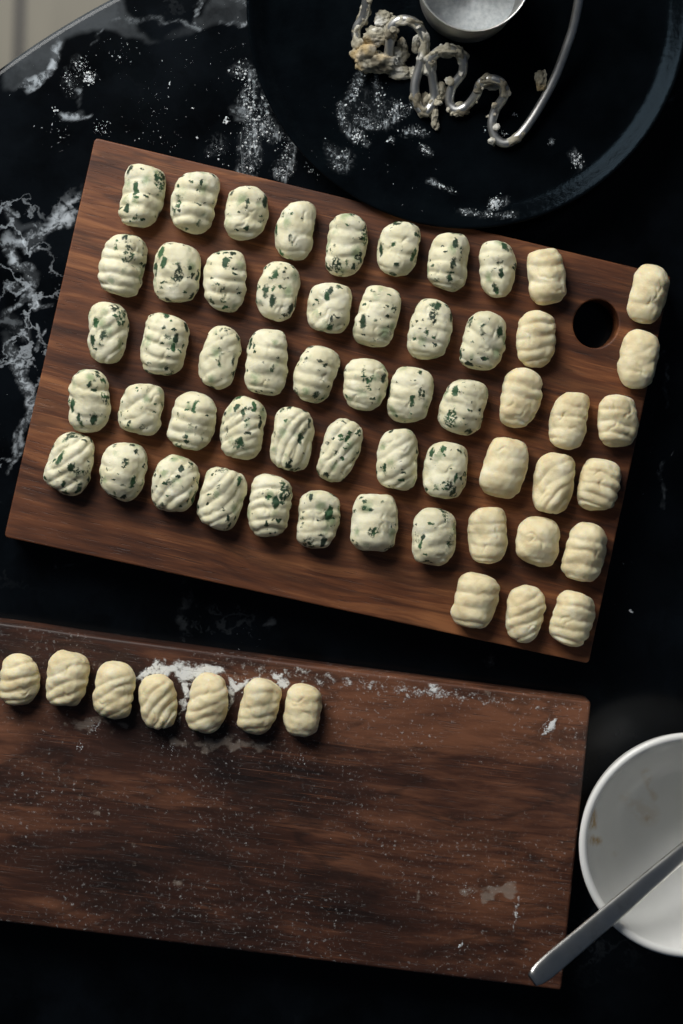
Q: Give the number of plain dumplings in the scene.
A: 23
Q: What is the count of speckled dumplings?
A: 40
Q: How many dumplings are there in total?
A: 63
